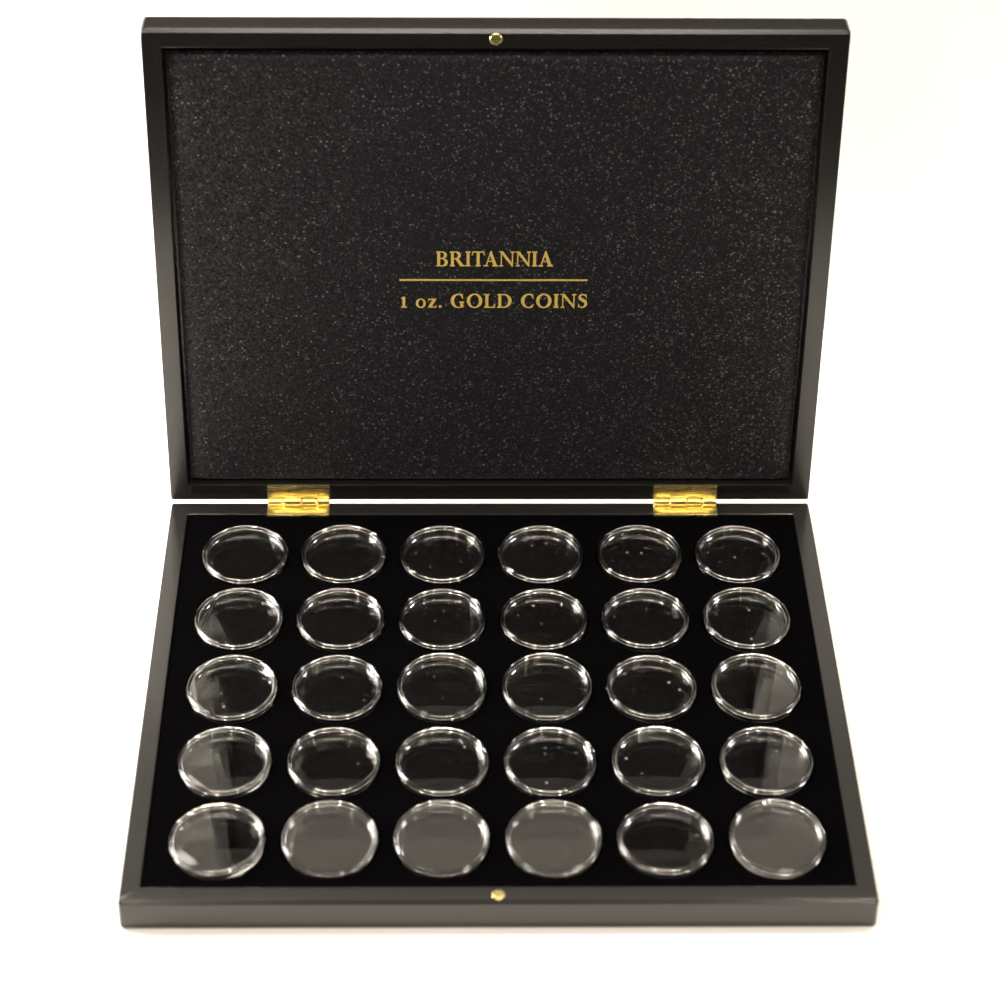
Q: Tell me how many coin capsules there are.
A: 30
